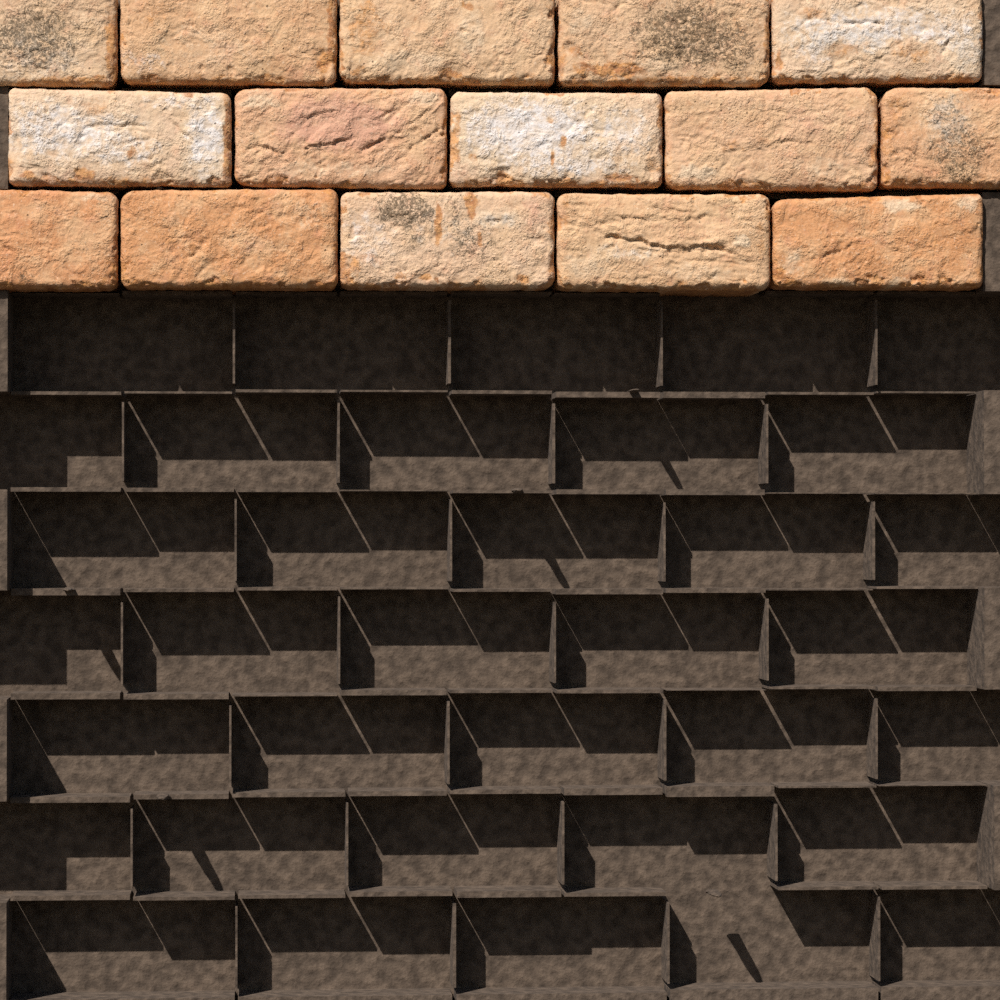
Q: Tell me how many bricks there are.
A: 15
